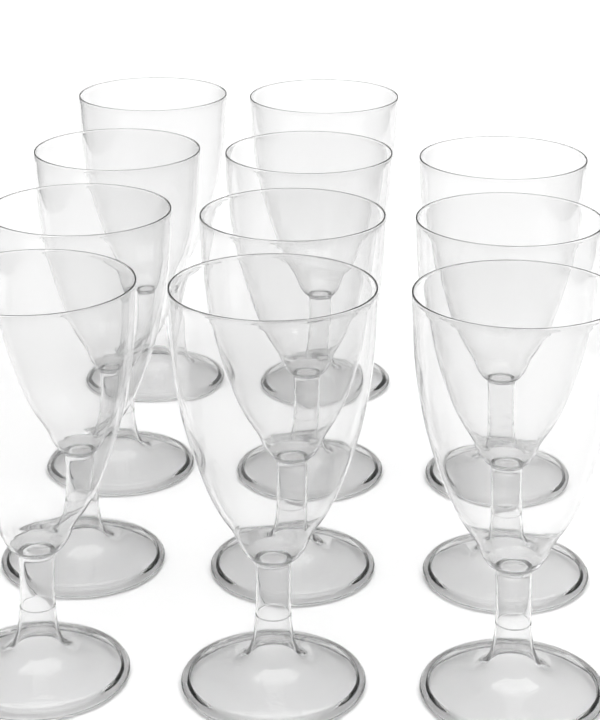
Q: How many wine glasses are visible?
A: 11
